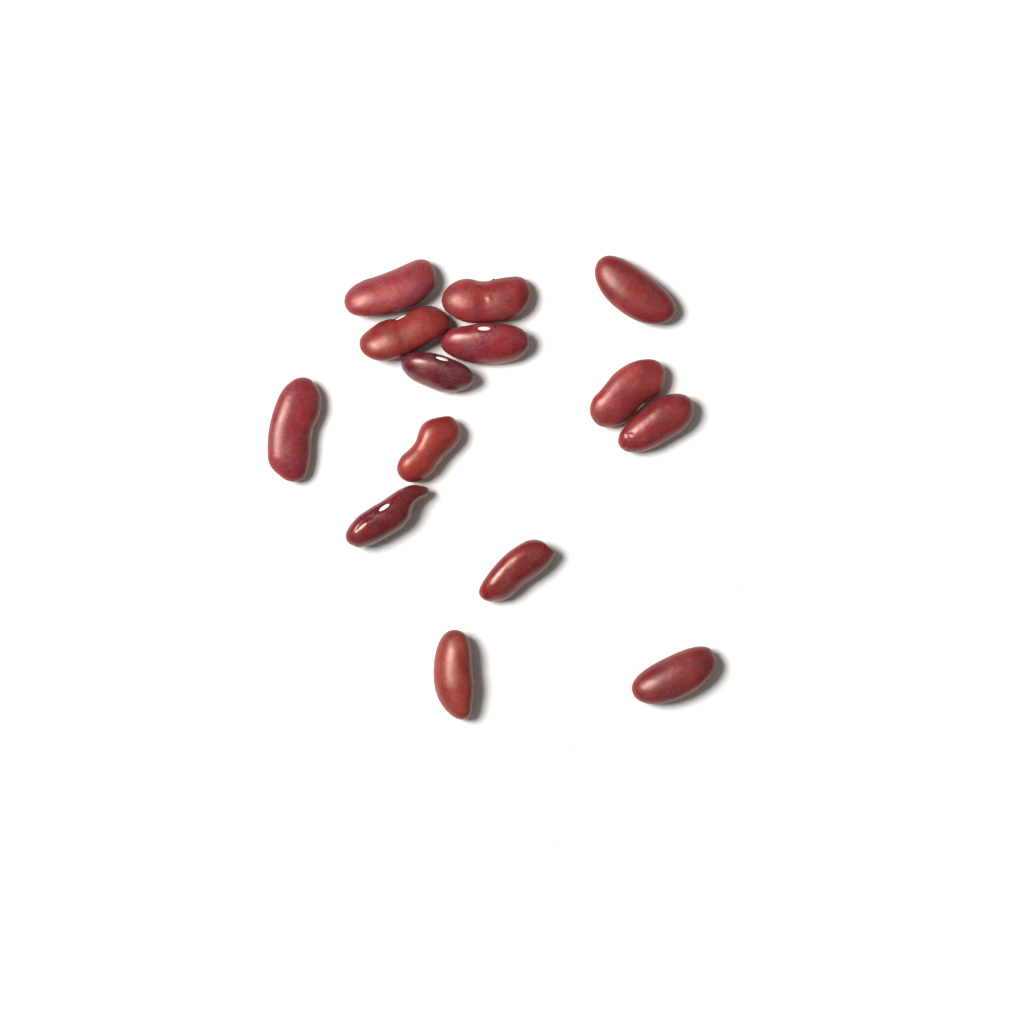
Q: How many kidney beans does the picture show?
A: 14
